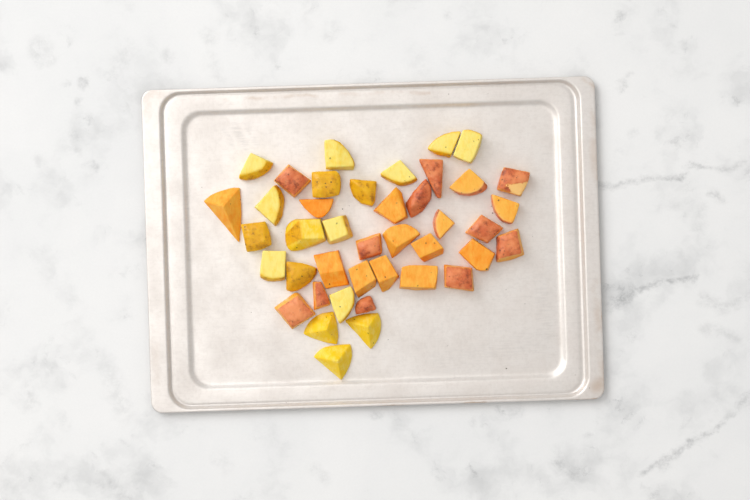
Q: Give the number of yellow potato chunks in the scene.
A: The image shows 17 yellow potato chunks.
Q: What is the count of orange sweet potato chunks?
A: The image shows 24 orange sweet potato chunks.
